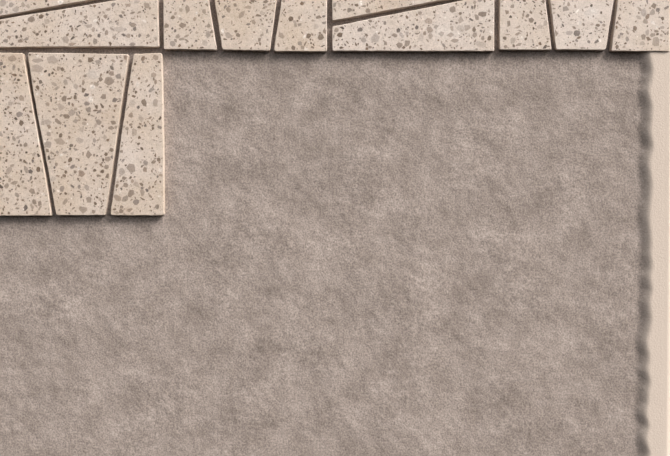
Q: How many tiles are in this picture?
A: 13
